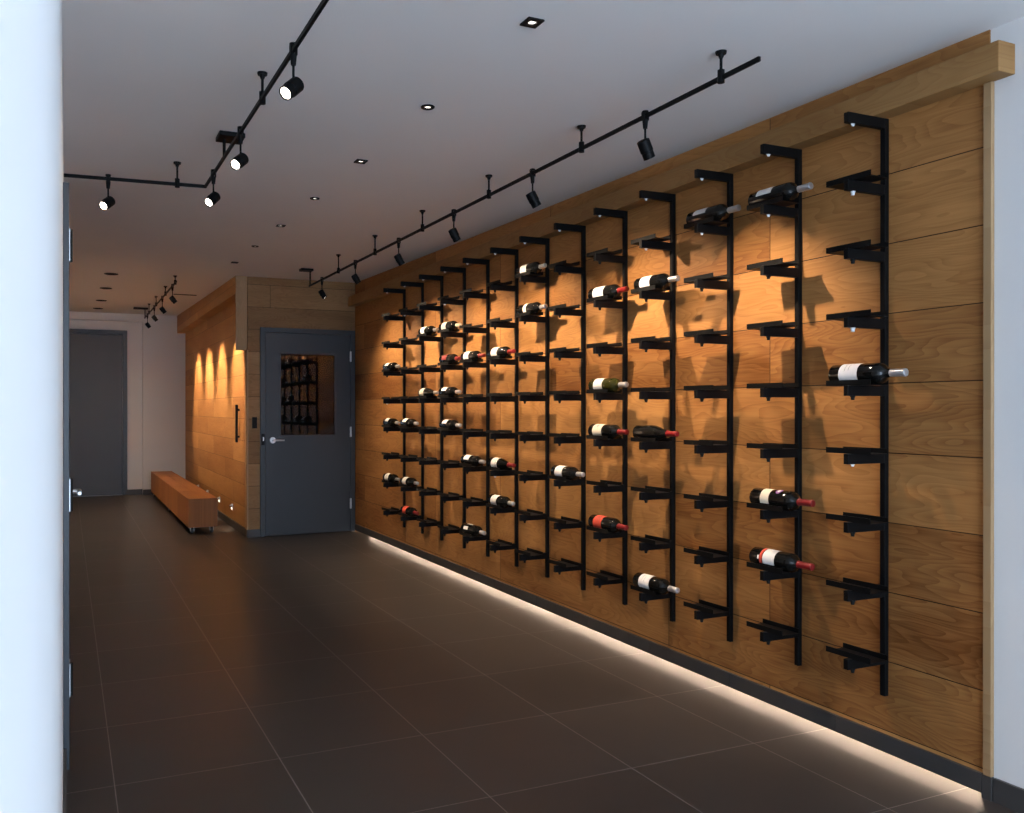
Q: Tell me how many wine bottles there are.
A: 33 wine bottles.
